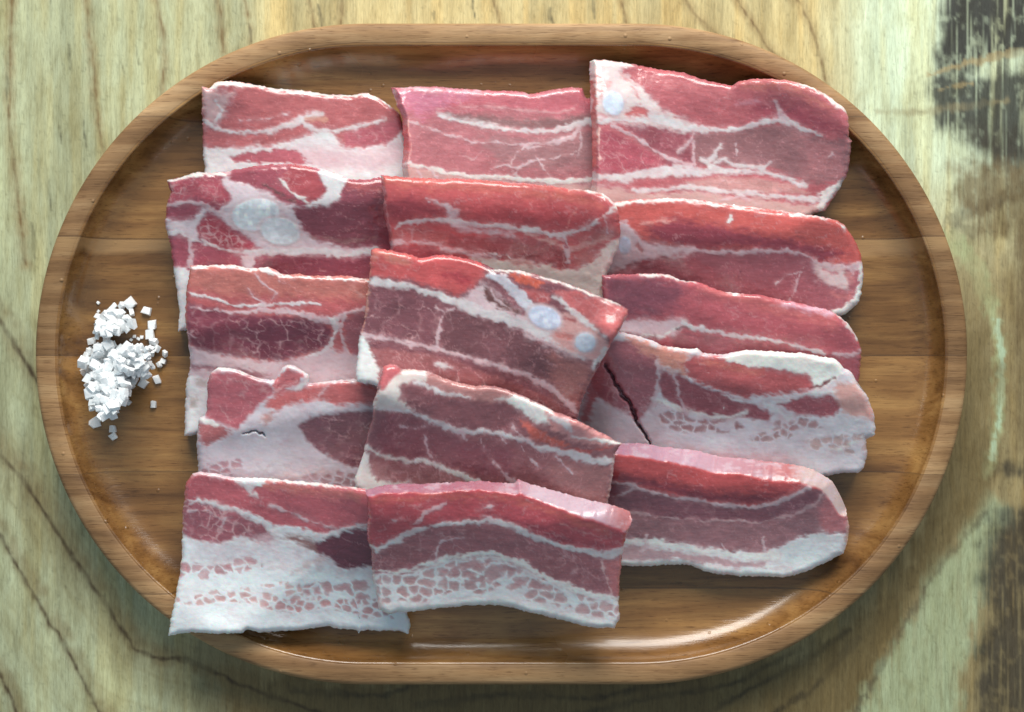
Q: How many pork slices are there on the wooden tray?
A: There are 15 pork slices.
